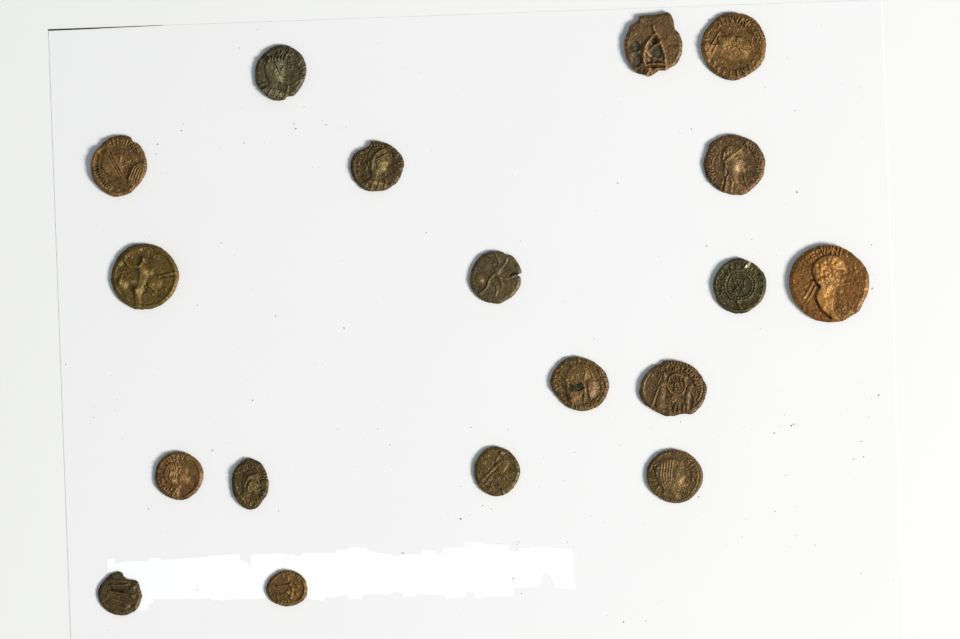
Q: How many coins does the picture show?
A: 18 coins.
